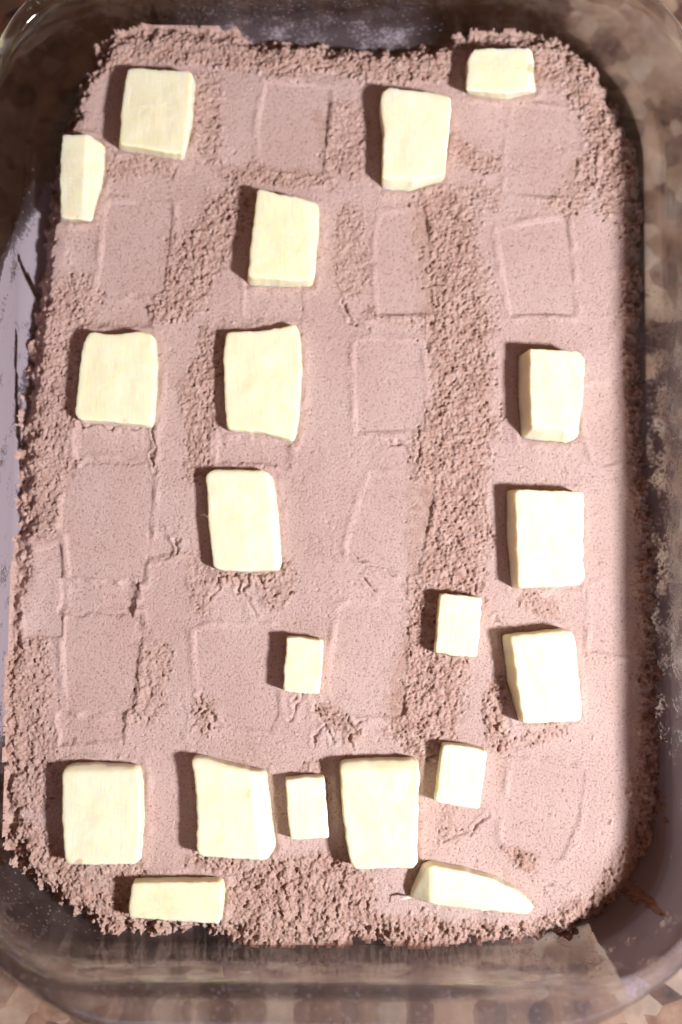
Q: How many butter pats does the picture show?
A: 20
